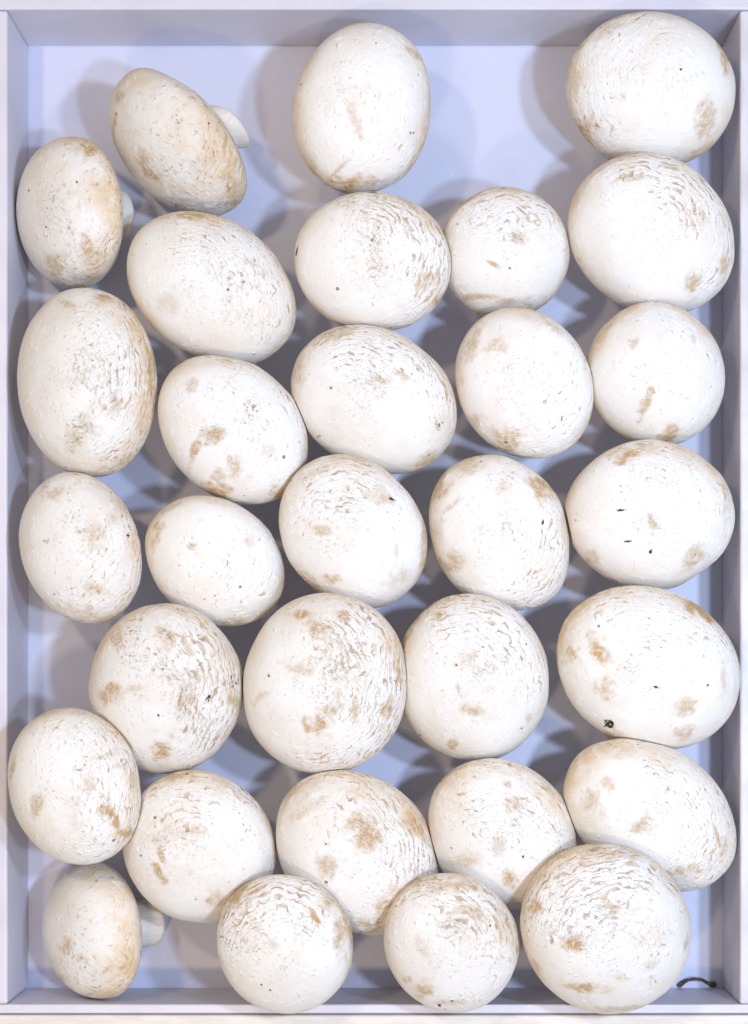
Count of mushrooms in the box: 31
